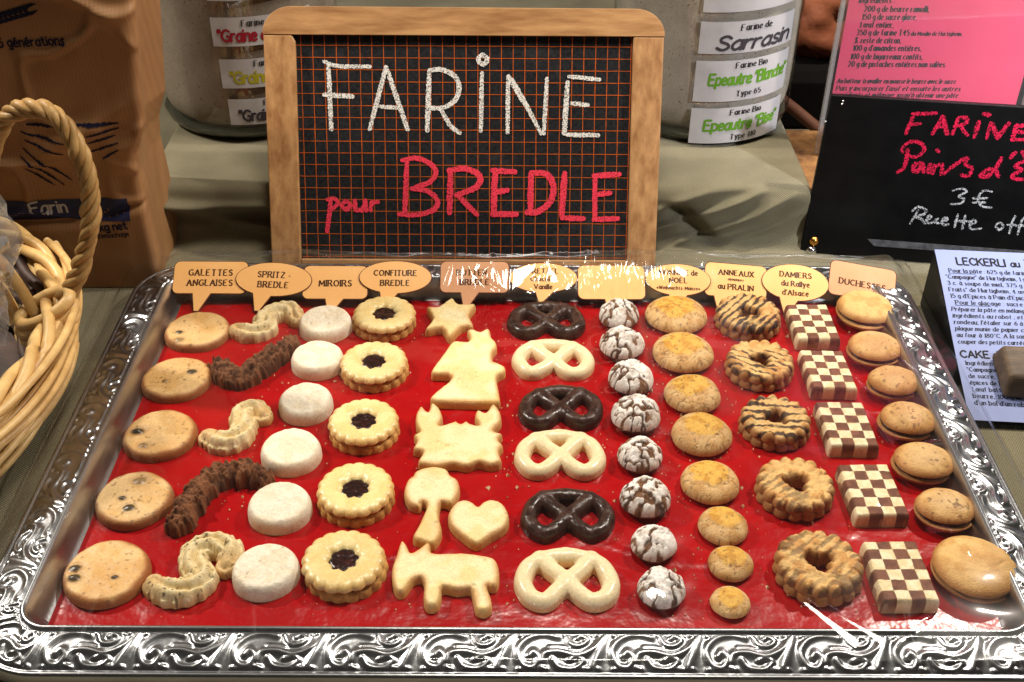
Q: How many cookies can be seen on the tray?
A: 66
